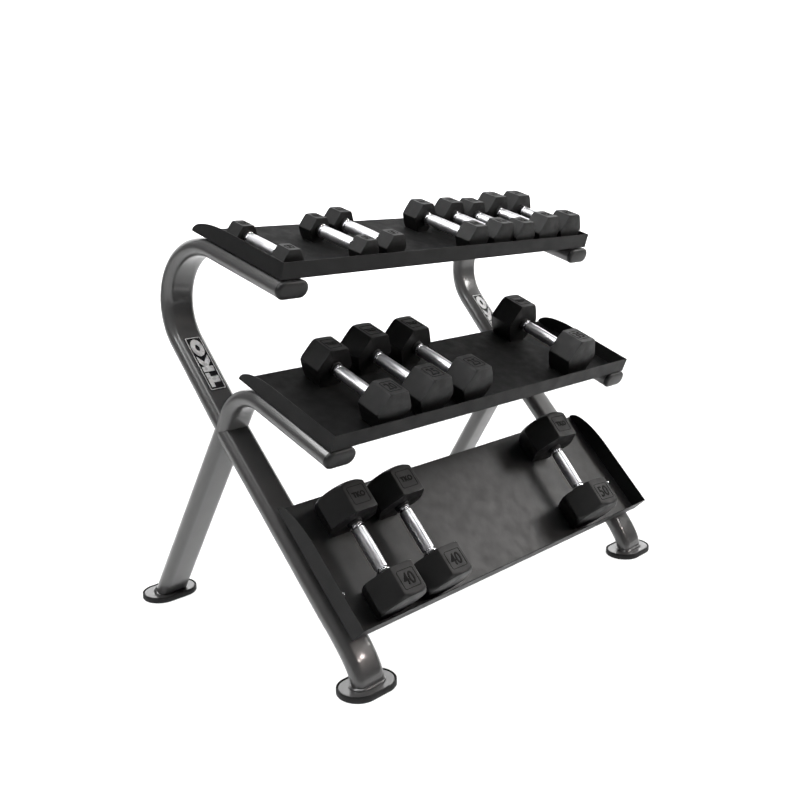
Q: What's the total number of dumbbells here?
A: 15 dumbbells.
